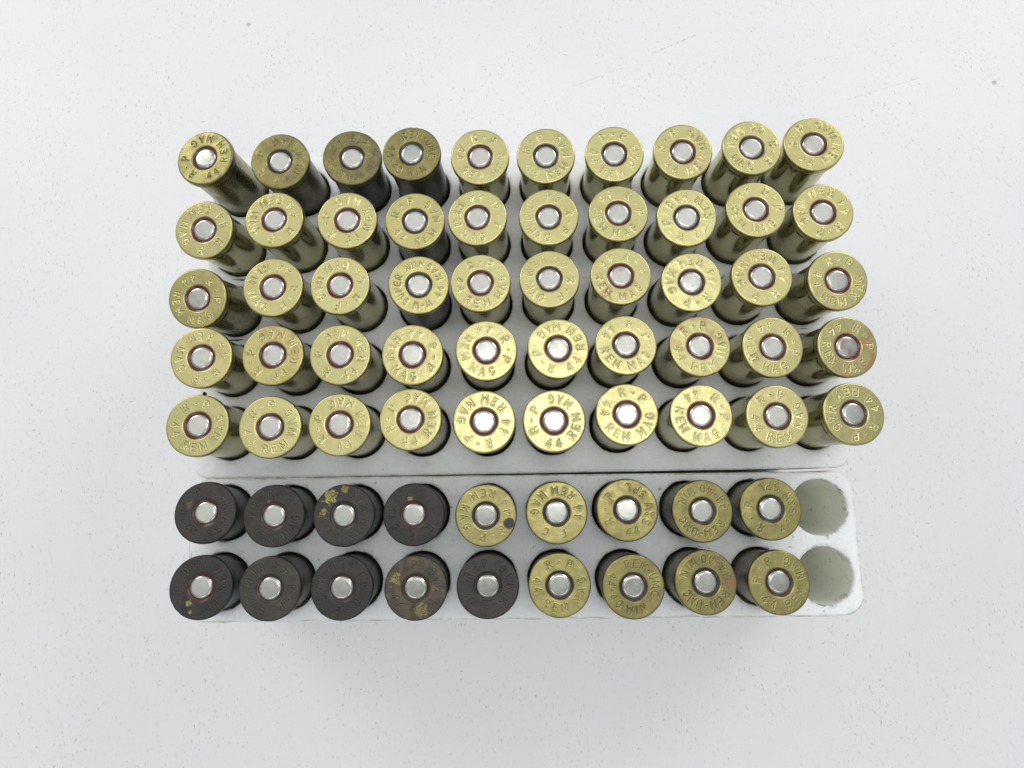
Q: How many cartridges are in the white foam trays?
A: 68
